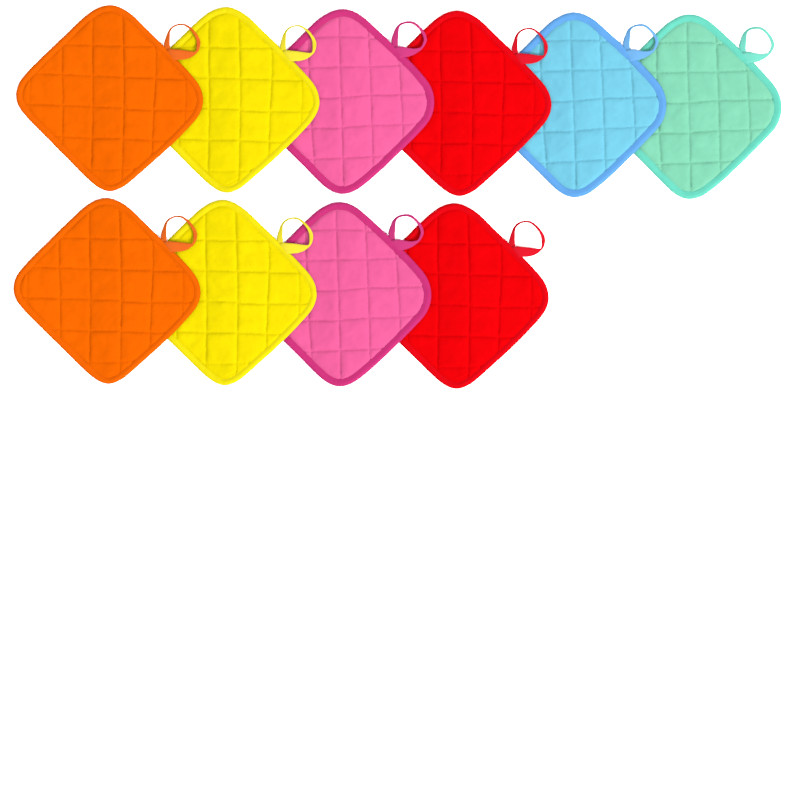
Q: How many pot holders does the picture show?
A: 10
